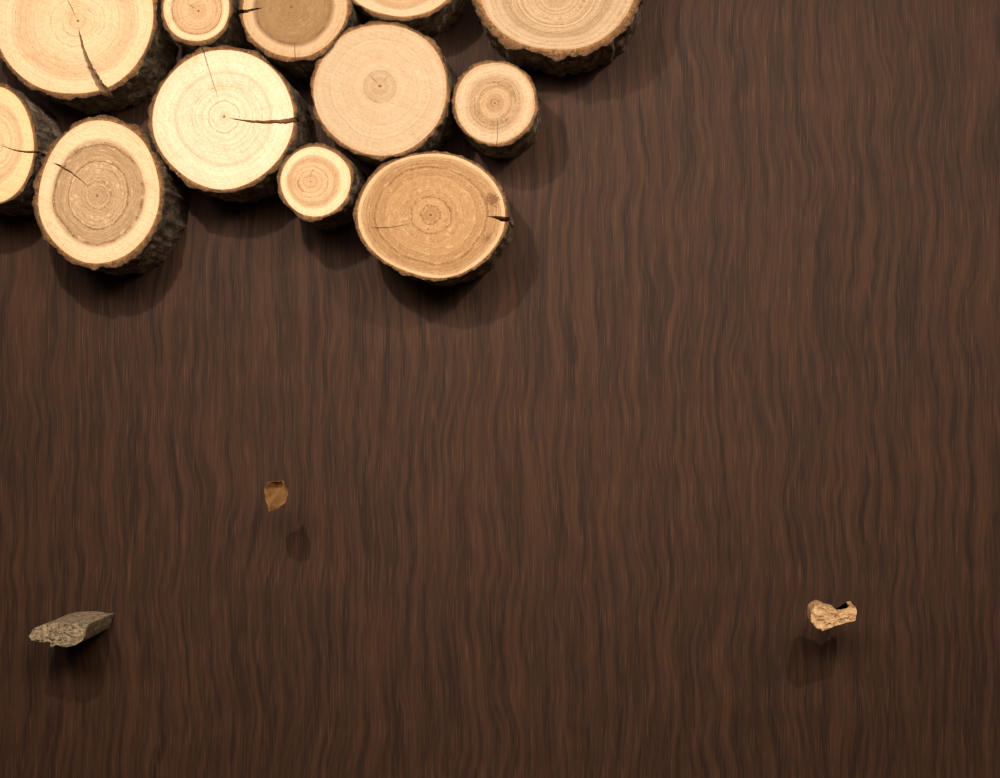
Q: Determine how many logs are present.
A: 12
